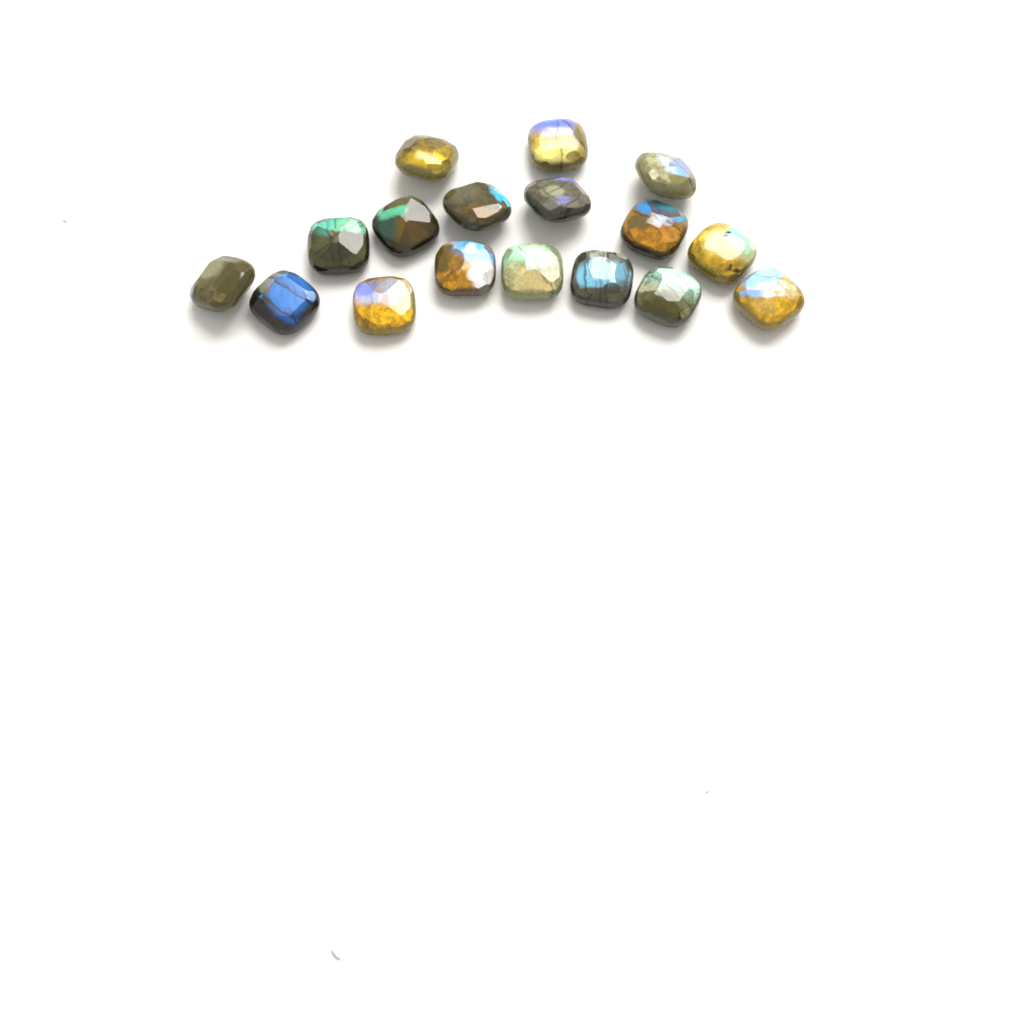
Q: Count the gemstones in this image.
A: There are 17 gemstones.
